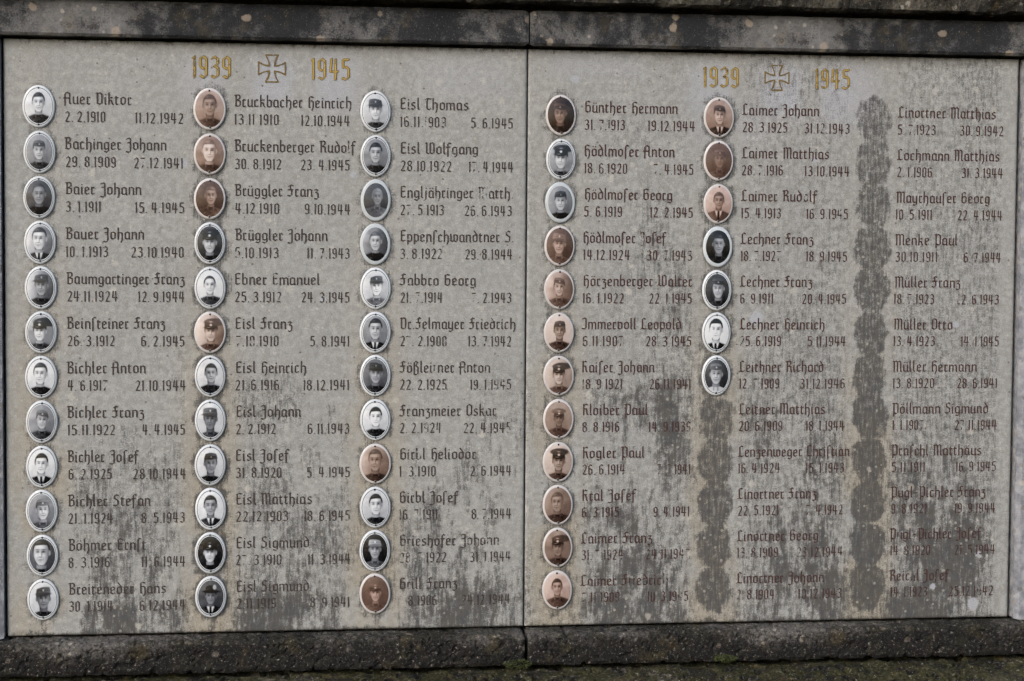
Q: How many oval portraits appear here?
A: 55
